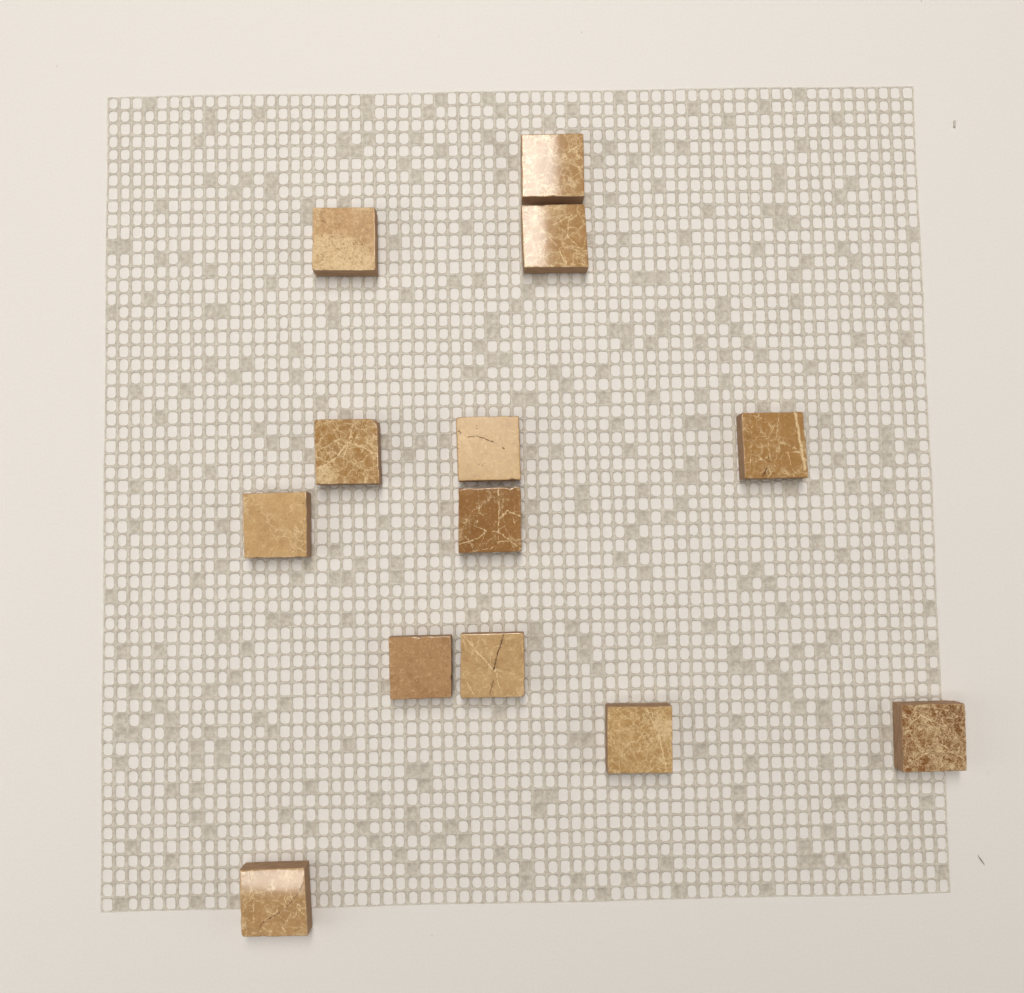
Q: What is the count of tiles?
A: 13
